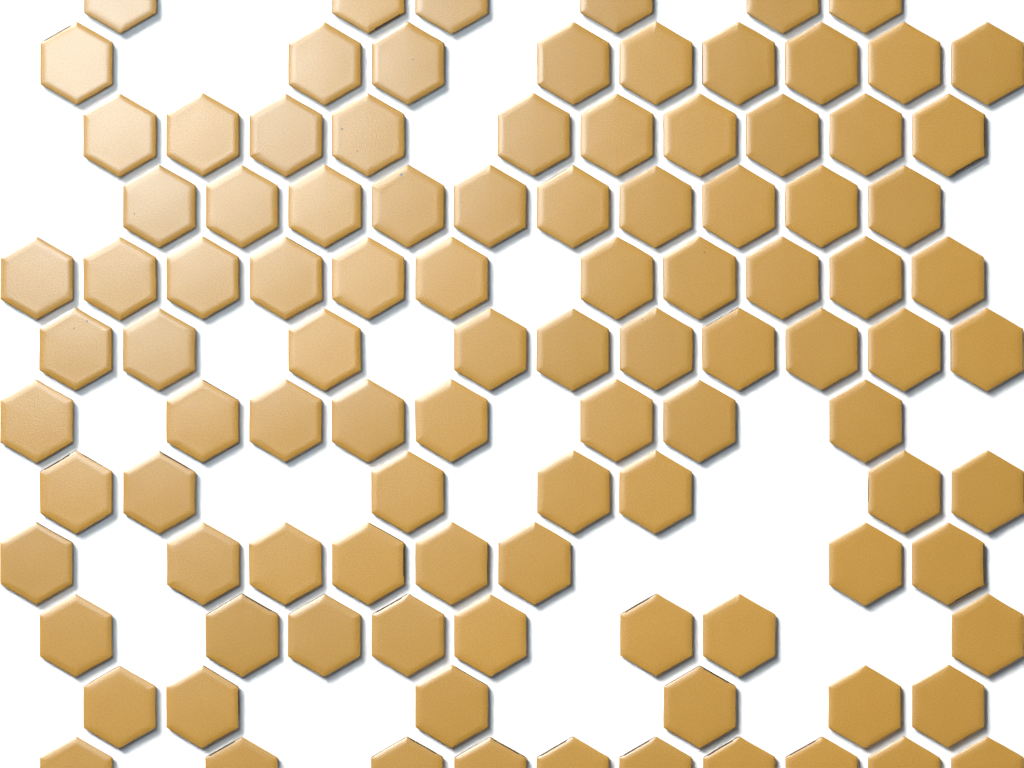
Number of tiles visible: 103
